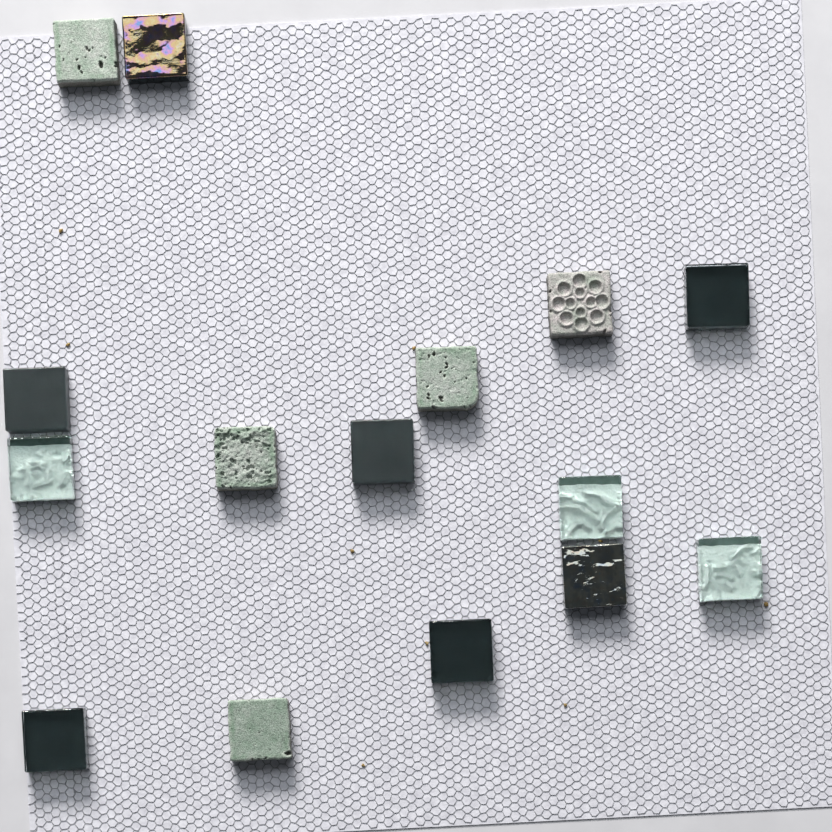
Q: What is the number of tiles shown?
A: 15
